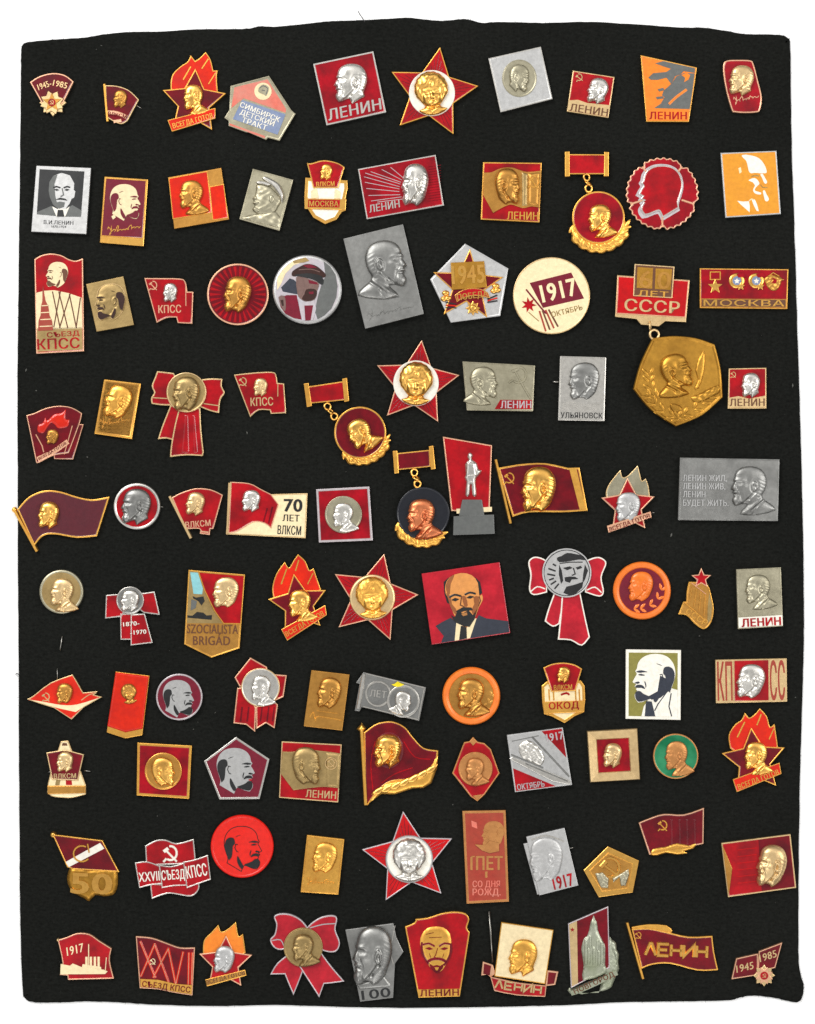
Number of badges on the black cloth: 99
